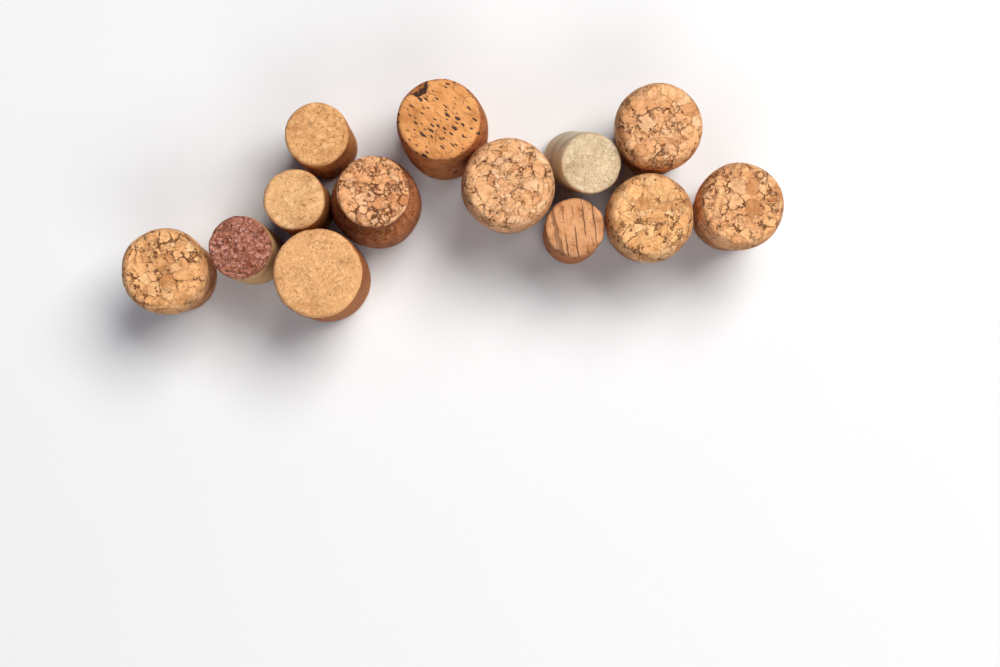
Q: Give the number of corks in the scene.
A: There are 13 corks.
